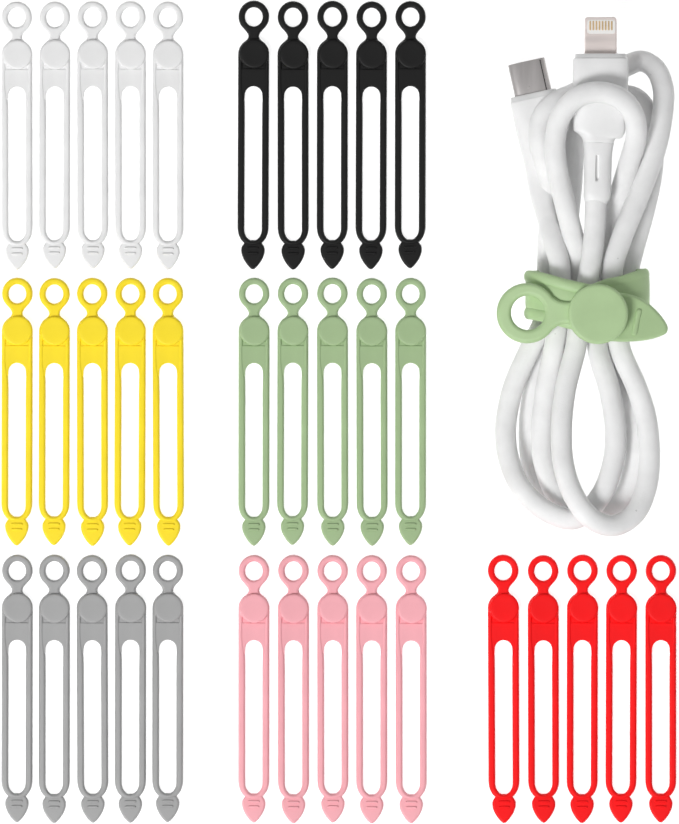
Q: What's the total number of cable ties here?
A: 36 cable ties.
